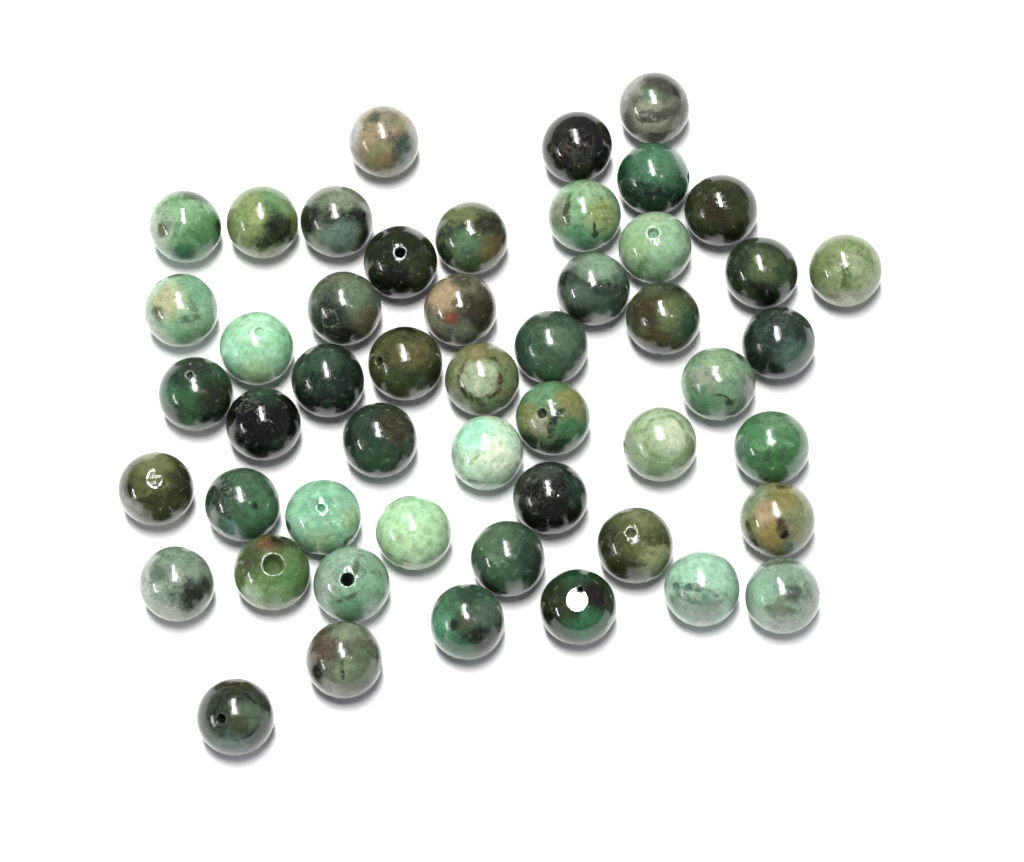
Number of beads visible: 50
